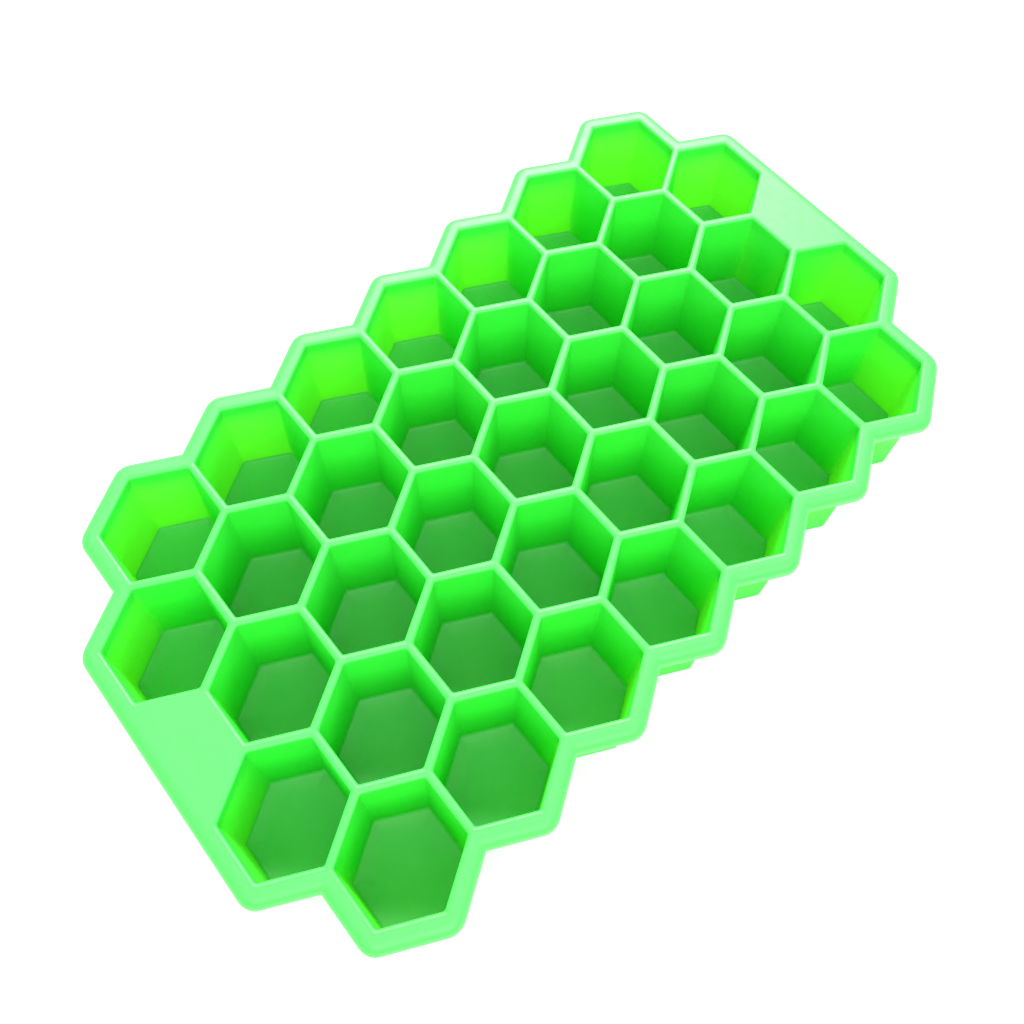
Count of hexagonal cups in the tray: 37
